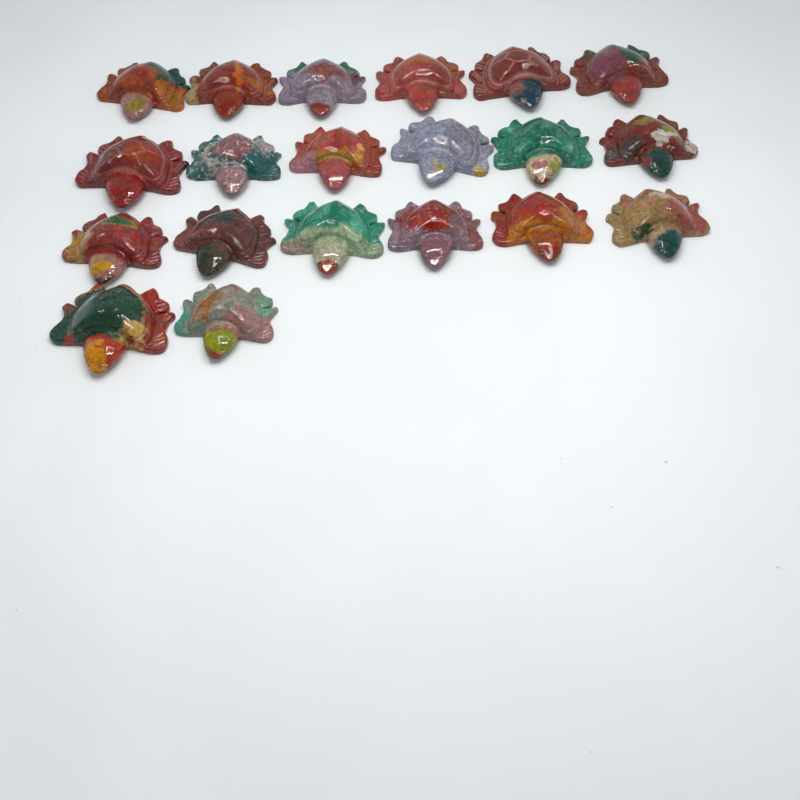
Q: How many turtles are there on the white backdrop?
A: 20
